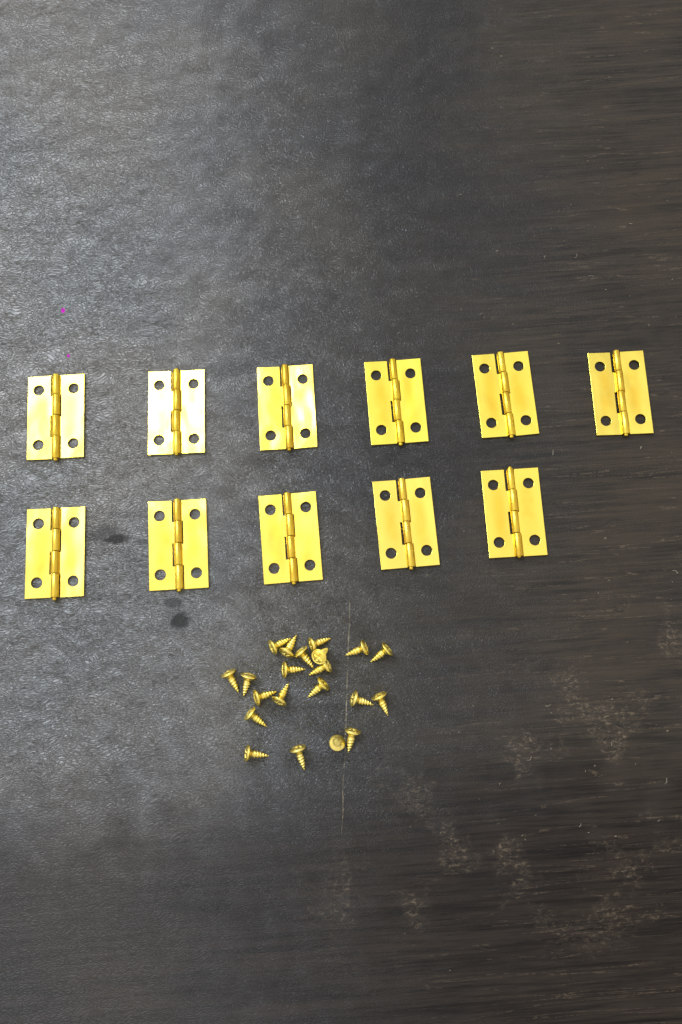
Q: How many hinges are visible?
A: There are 11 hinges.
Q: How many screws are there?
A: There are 21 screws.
